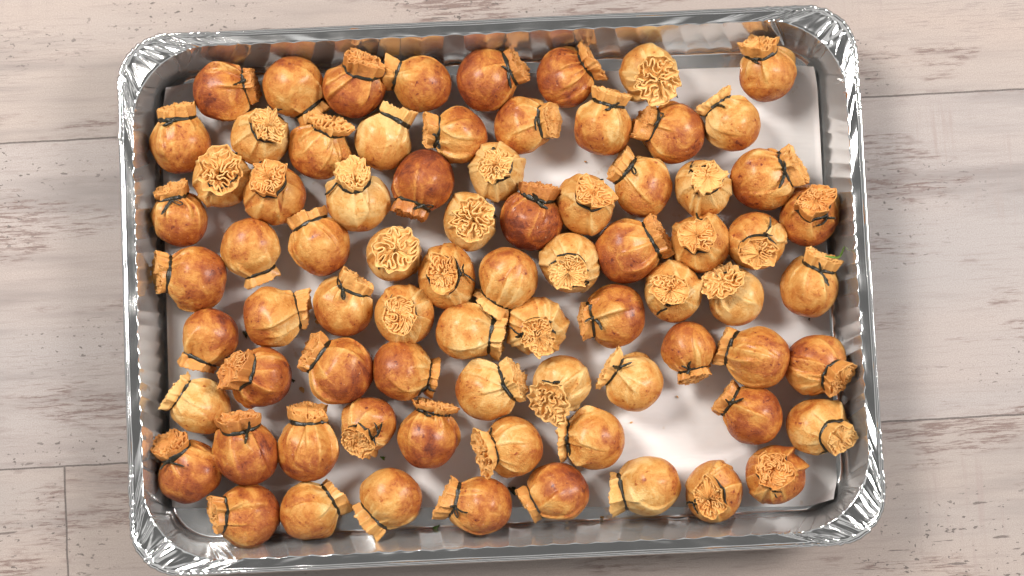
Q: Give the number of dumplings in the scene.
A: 77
